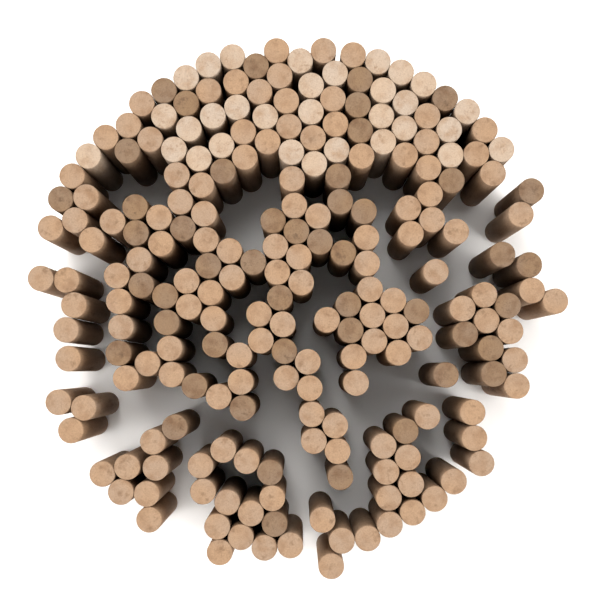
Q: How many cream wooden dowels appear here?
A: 31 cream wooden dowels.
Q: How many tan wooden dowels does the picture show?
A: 145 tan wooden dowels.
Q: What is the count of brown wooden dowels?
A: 48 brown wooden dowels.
